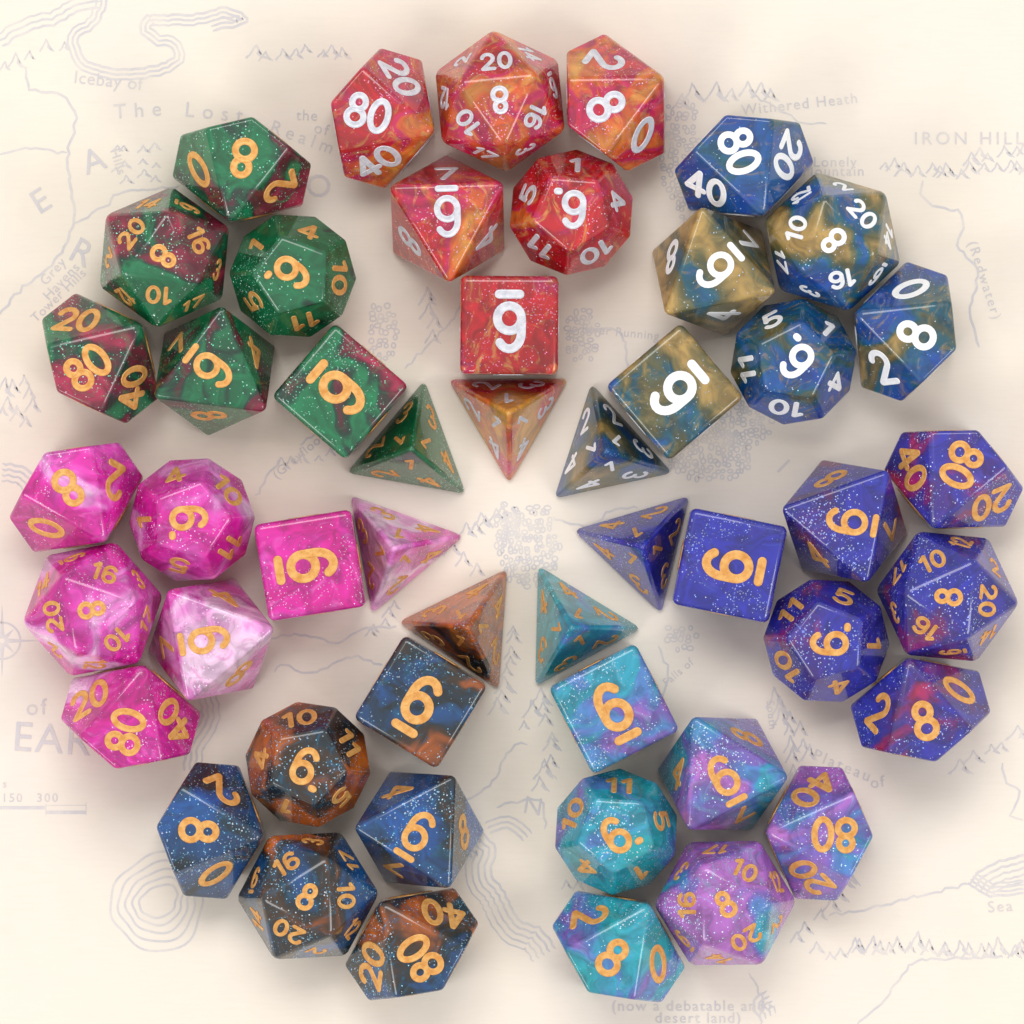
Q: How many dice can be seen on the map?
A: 49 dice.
